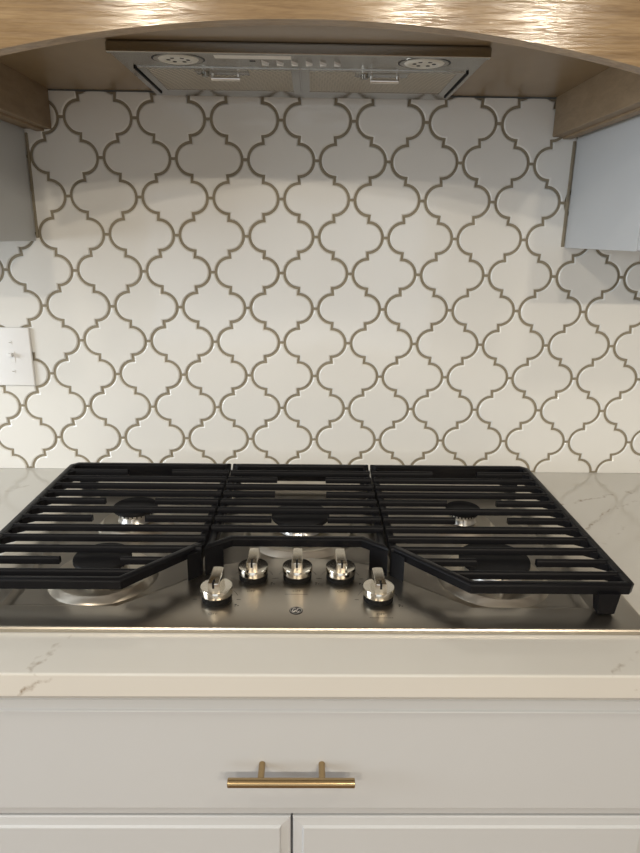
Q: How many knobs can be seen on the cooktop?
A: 5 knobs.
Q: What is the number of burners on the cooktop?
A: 5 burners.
